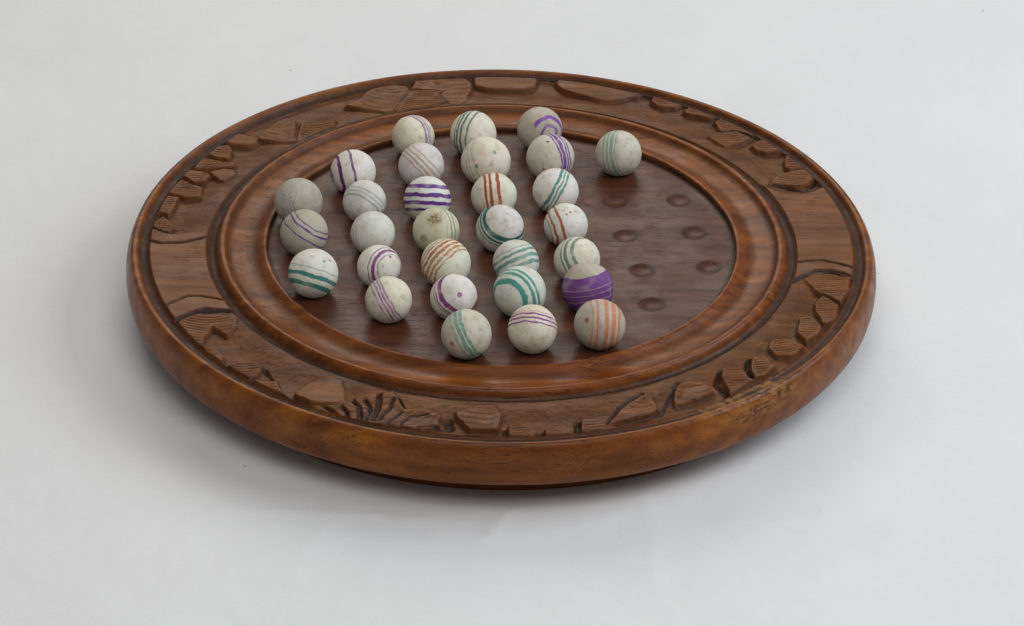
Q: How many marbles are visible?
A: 30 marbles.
